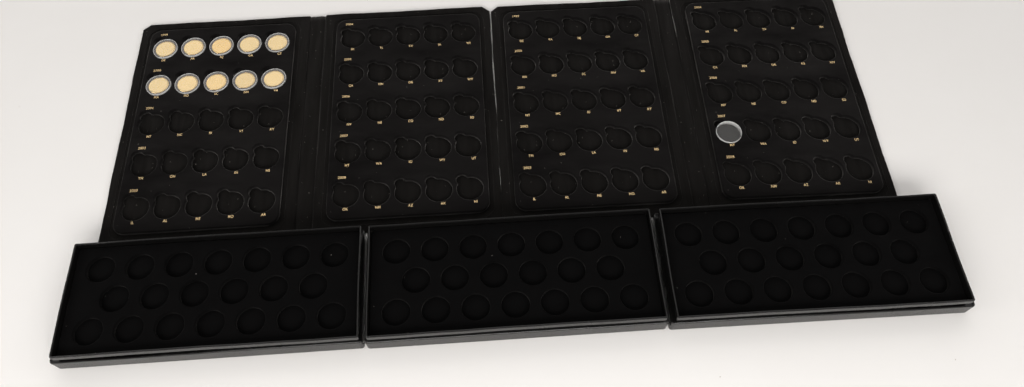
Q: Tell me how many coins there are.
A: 10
